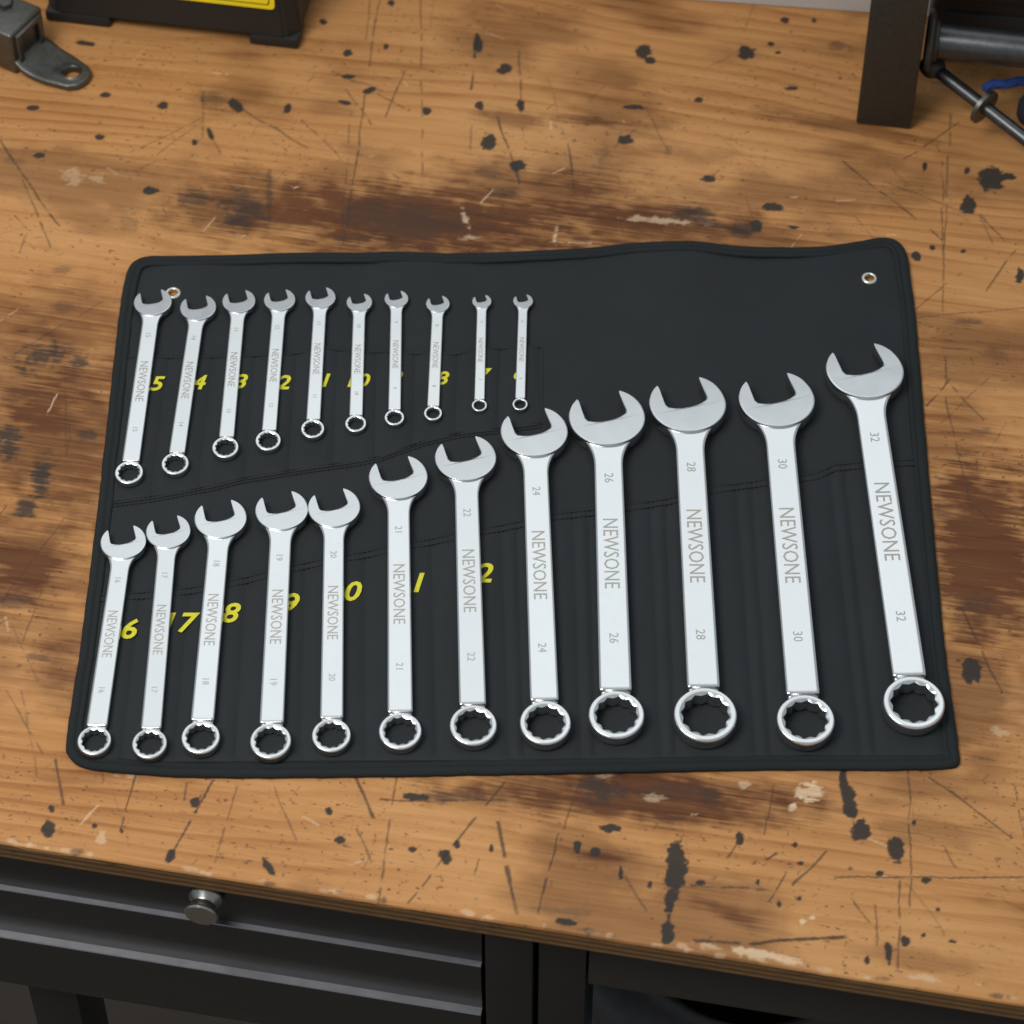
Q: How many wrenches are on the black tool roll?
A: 22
